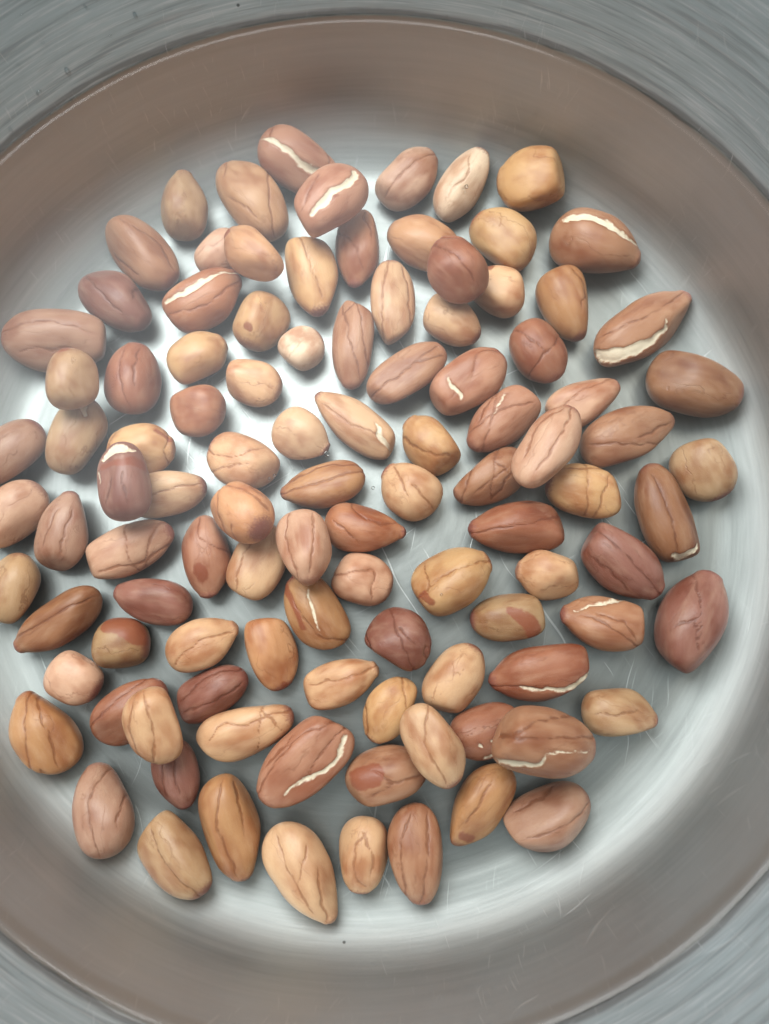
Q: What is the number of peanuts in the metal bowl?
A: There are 104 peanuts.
